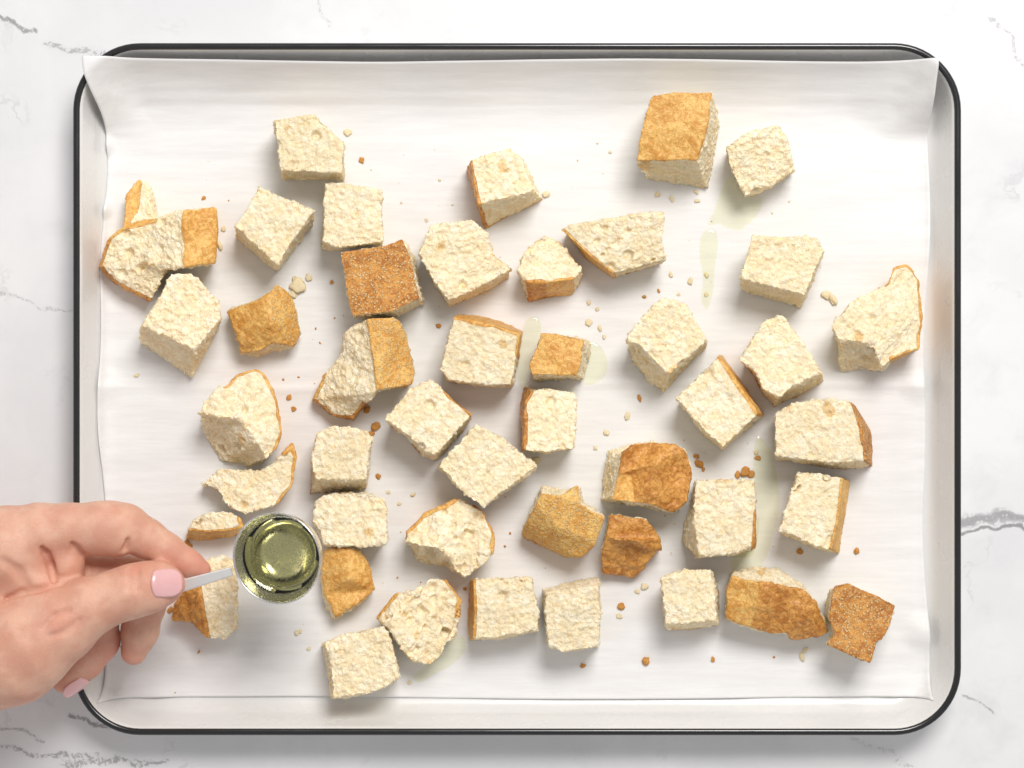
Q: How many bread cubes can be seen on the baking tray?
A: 45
